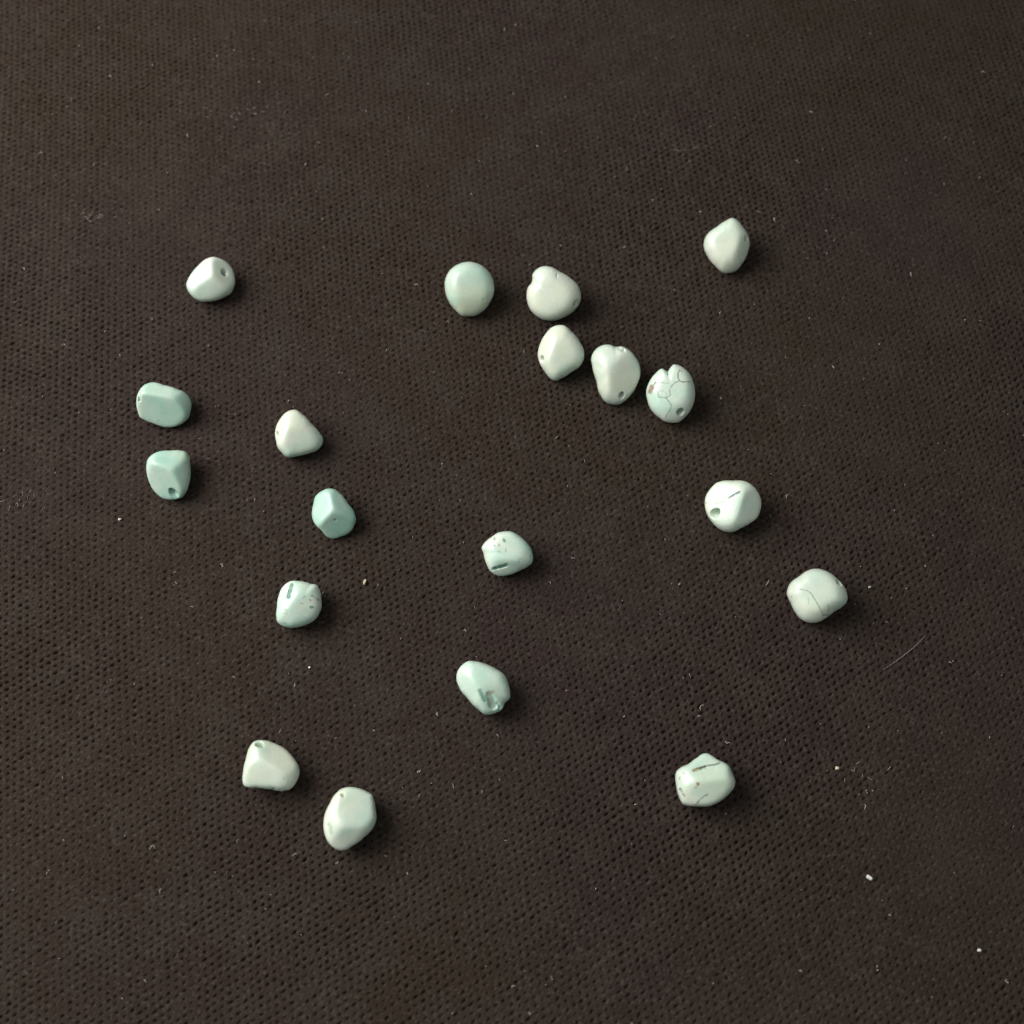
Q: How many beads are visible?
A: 19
